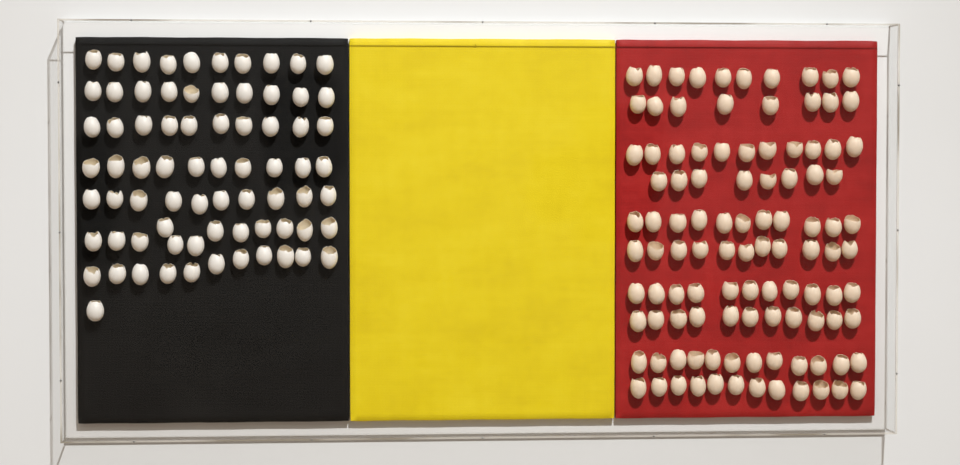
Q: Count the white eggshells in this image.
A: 74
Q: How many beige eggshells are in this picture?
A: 105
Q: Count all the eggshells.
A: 179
